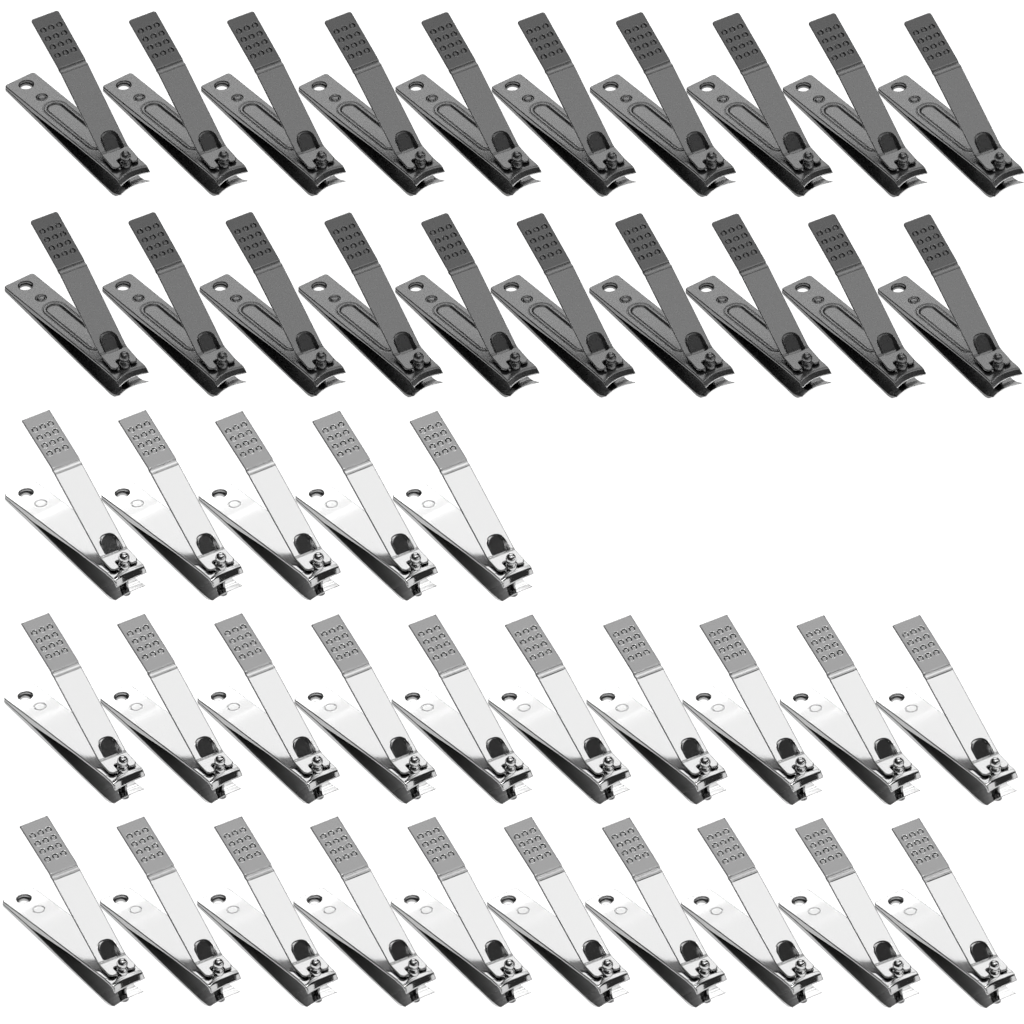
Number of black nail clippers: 20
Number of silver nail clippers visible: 25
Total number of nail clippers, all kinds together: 45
